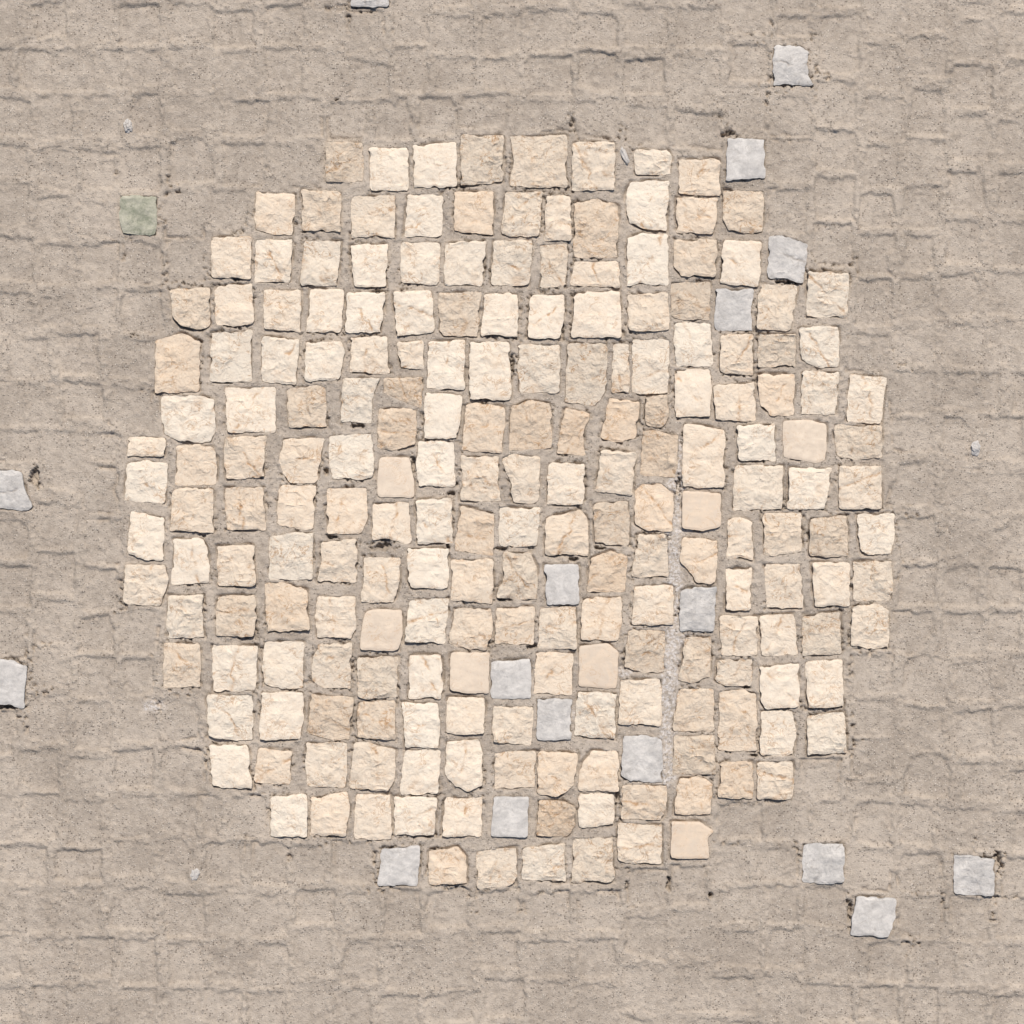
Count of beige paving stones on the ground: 200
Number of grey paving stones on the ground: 17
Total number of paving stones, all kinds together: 217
